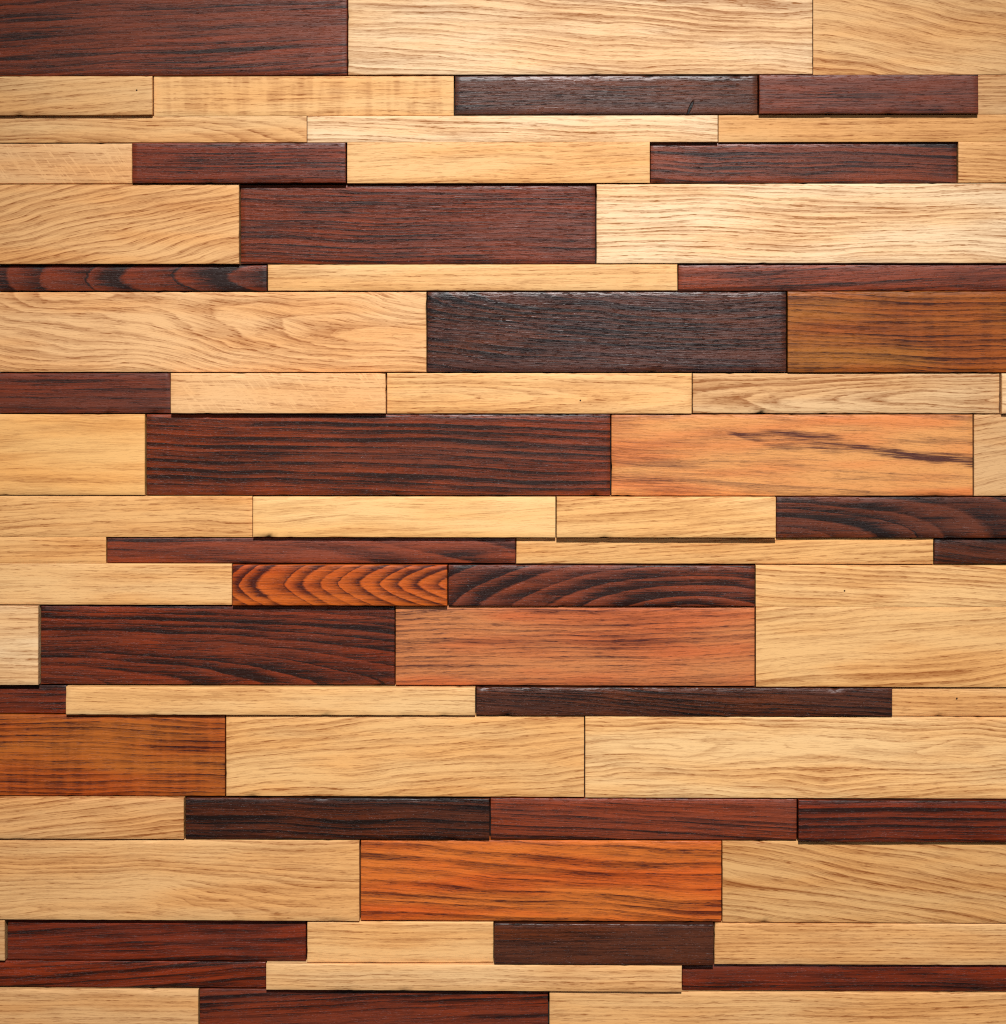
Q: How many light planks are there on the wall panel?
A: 43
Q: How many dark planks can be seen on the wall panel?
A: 26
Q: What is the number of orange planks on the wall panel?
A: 6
